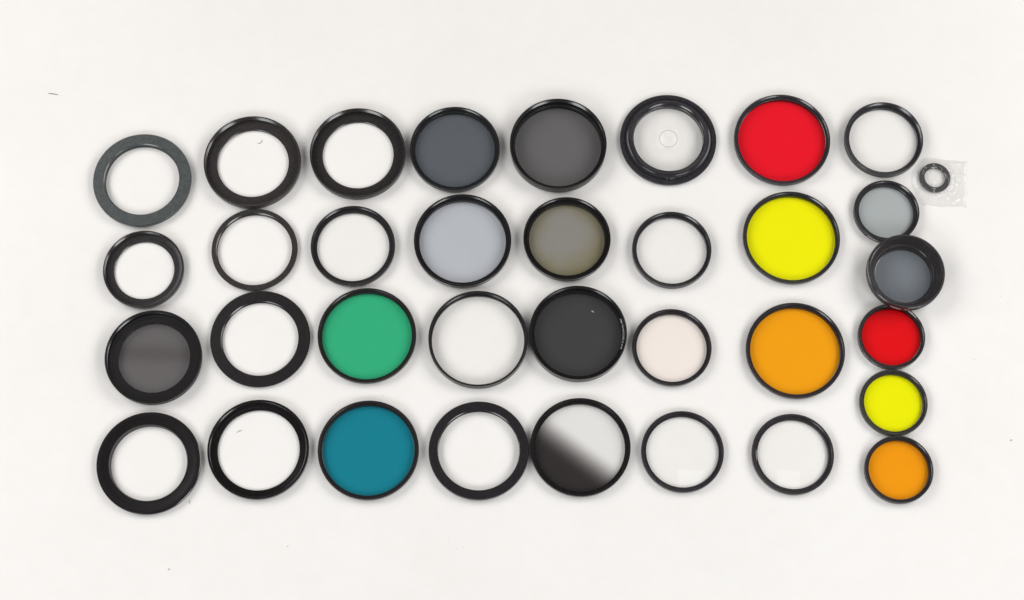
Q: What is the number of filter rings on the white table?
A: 35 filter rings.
